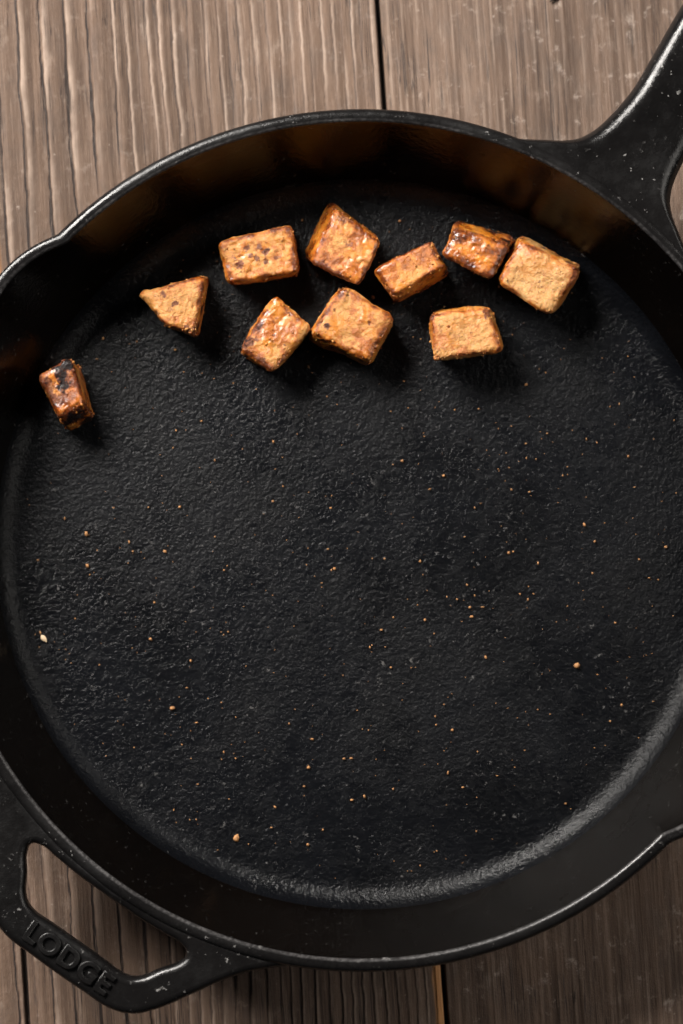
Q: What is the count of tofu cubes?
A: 10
